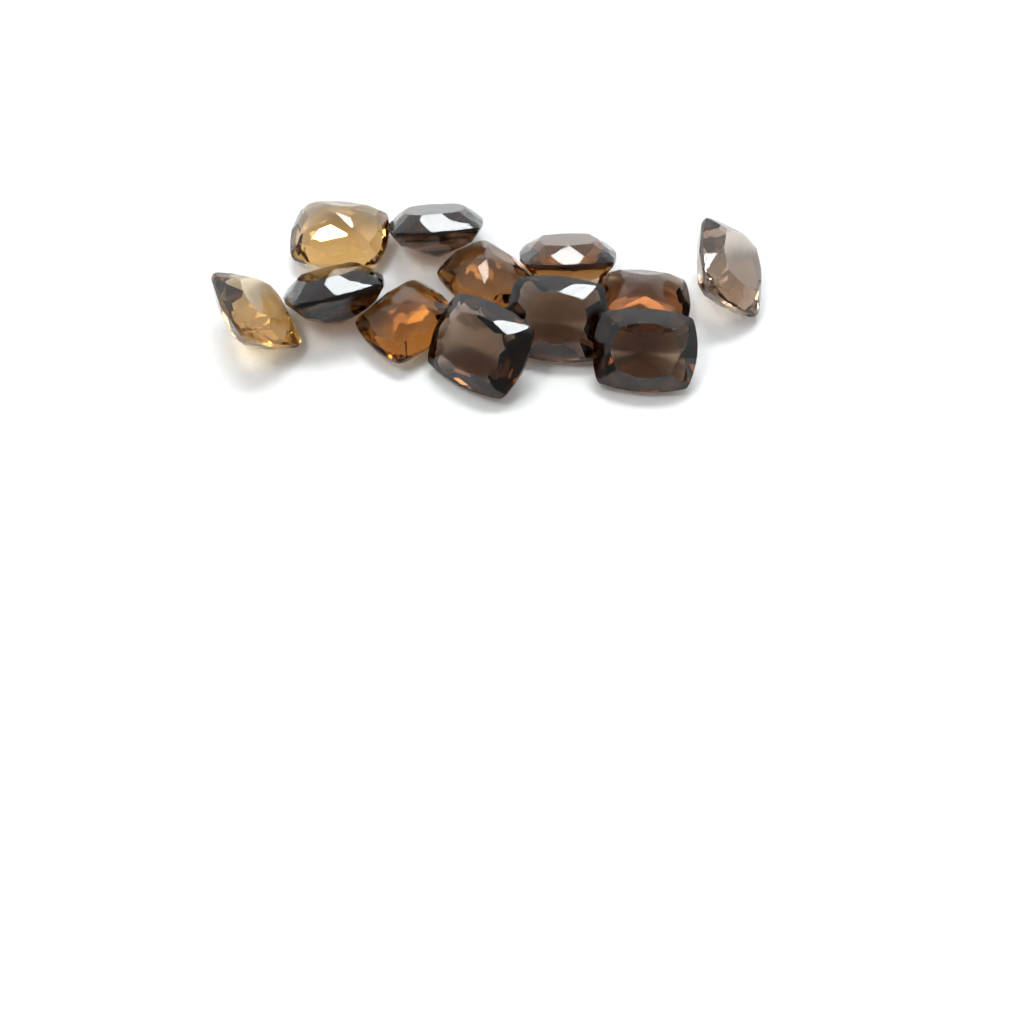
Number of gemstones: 12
